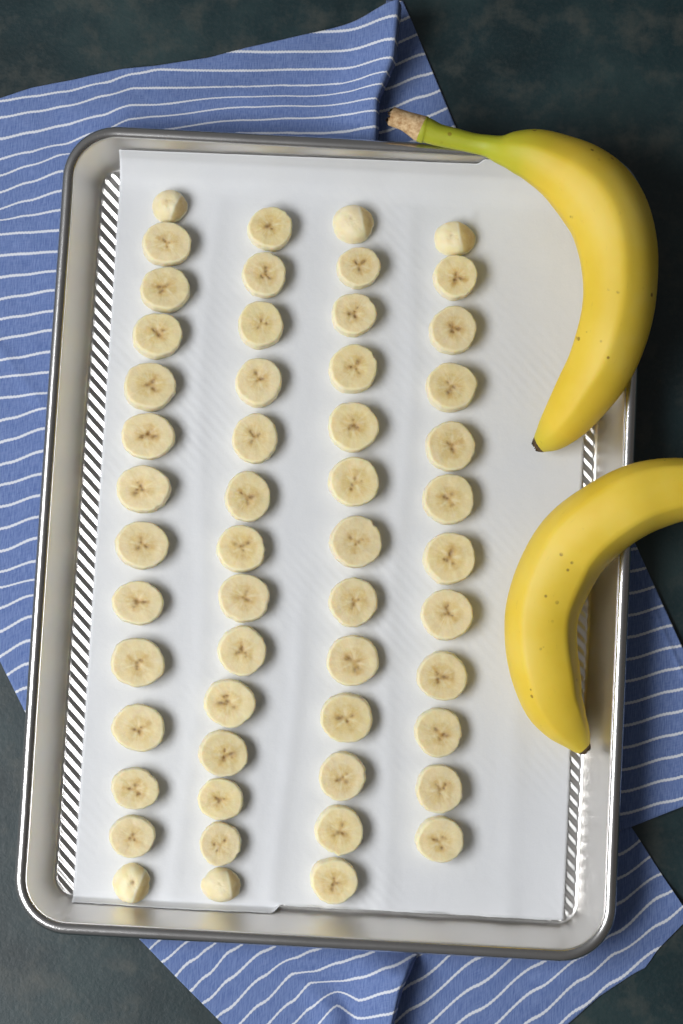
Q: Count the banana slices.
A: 53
